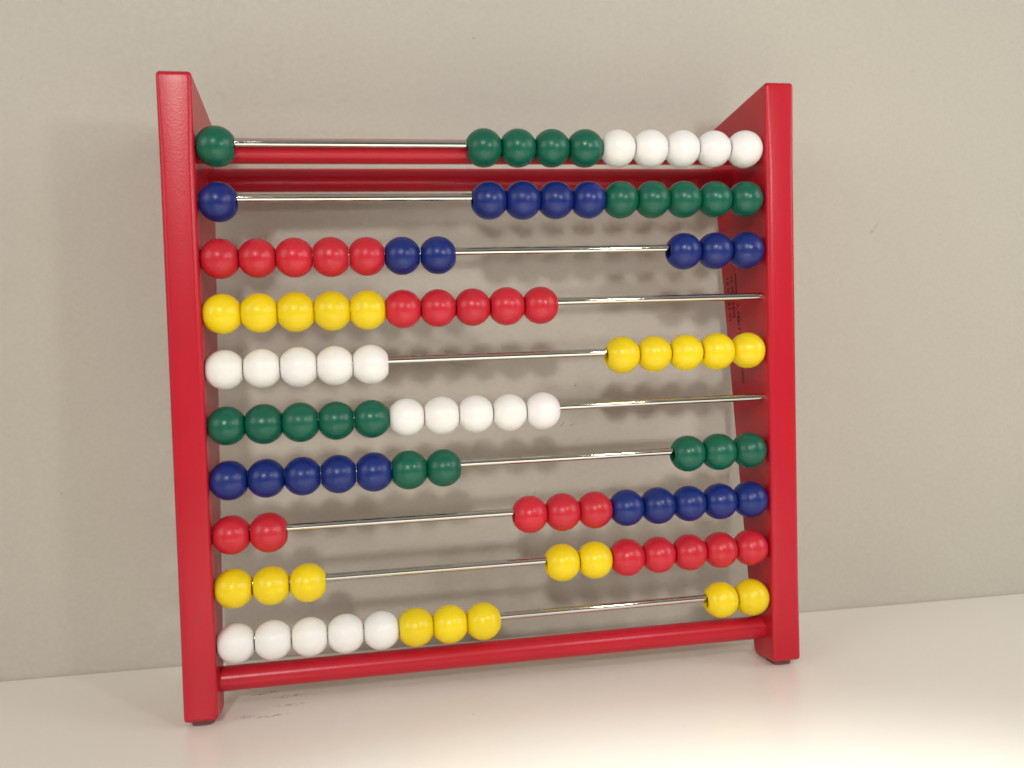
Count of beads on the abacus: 100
